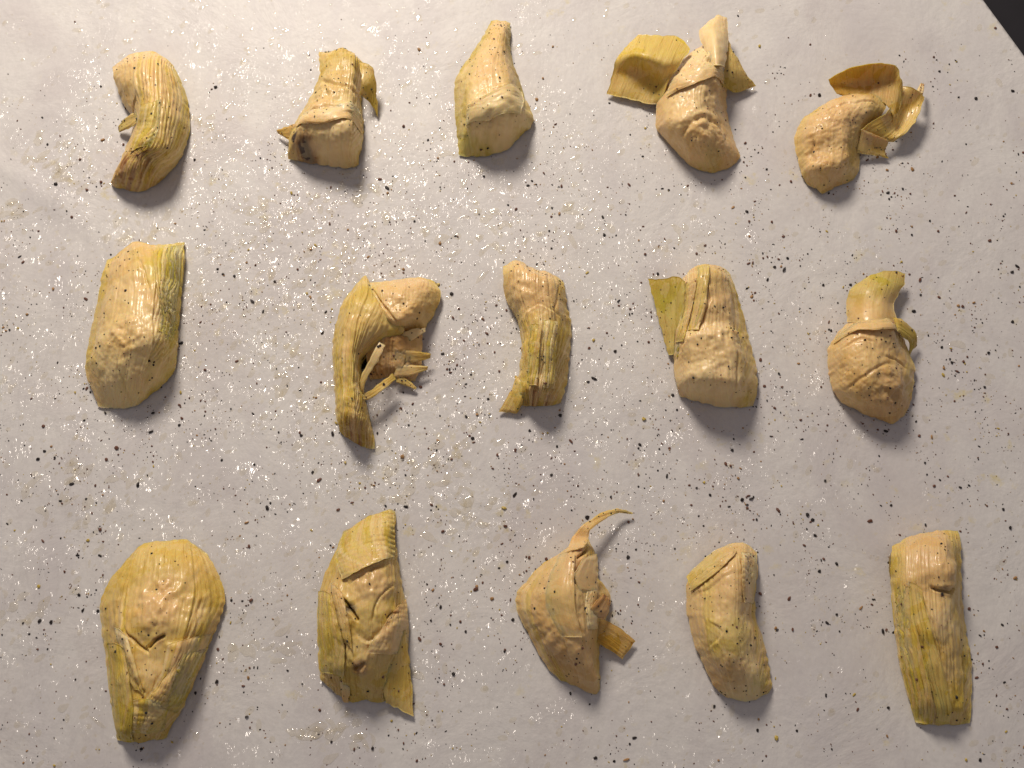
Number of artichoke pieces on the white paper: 15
